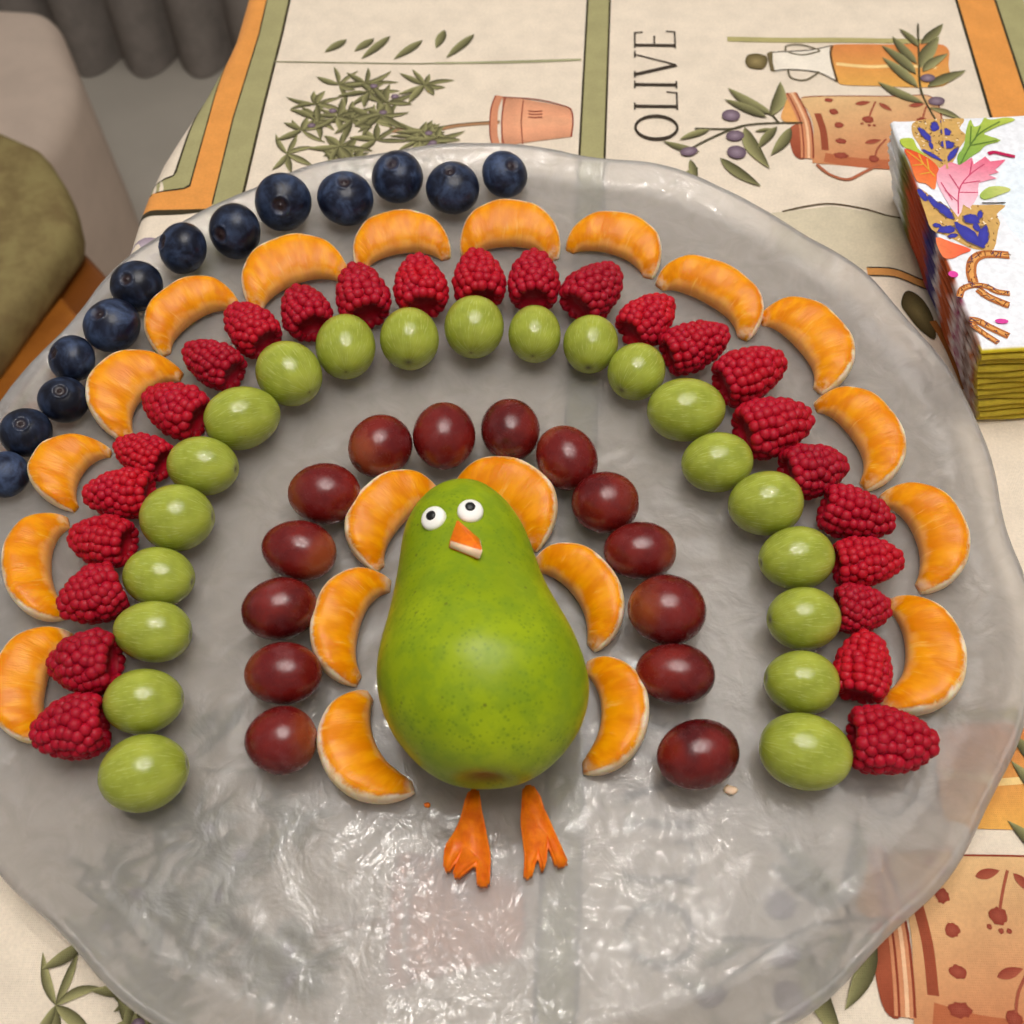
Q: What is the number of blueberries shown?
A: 13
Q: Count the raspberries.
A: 25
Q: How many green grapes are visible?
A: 21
